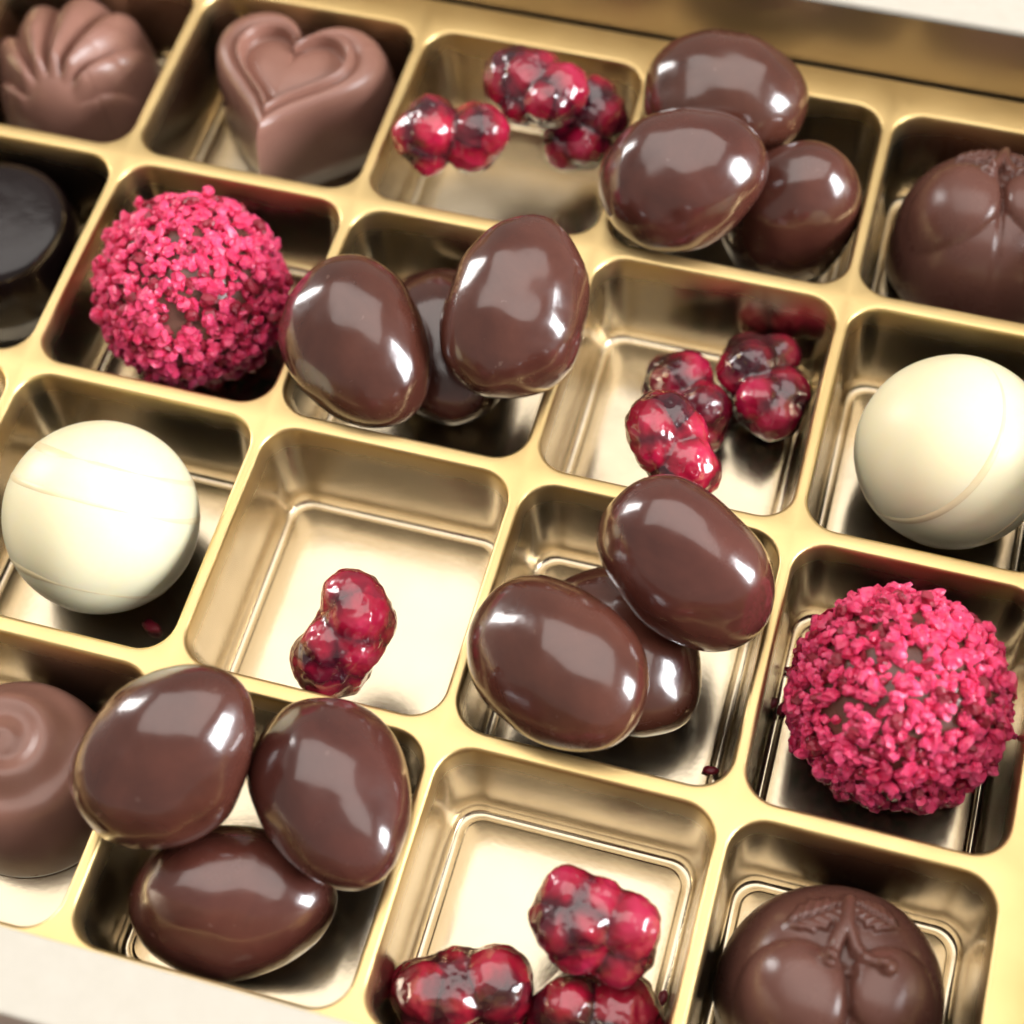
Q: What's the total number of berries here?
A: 10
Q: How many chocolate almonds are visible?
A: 12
